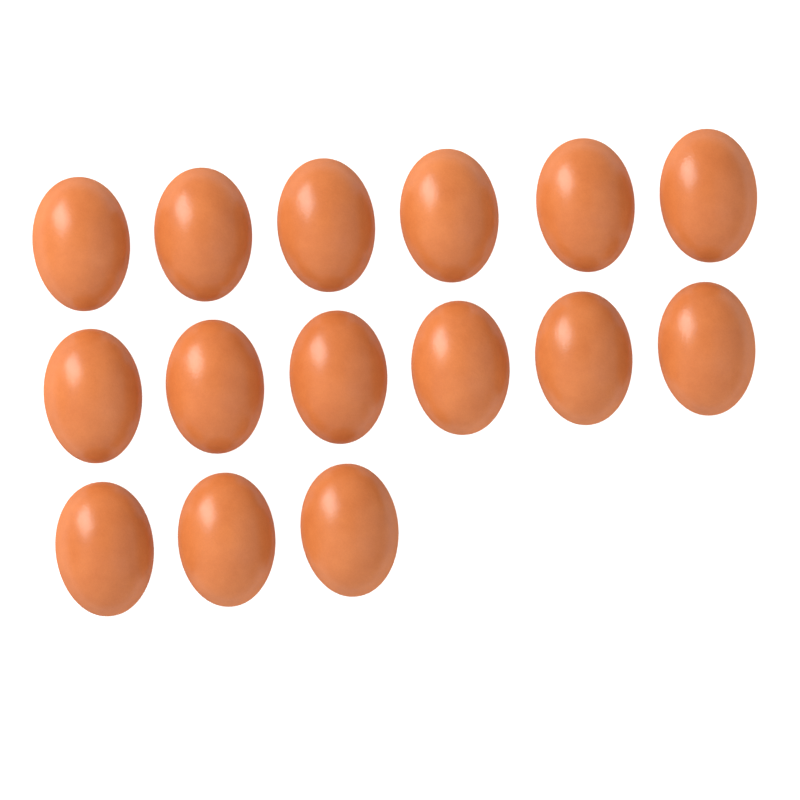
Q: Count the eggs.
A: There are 15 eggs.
